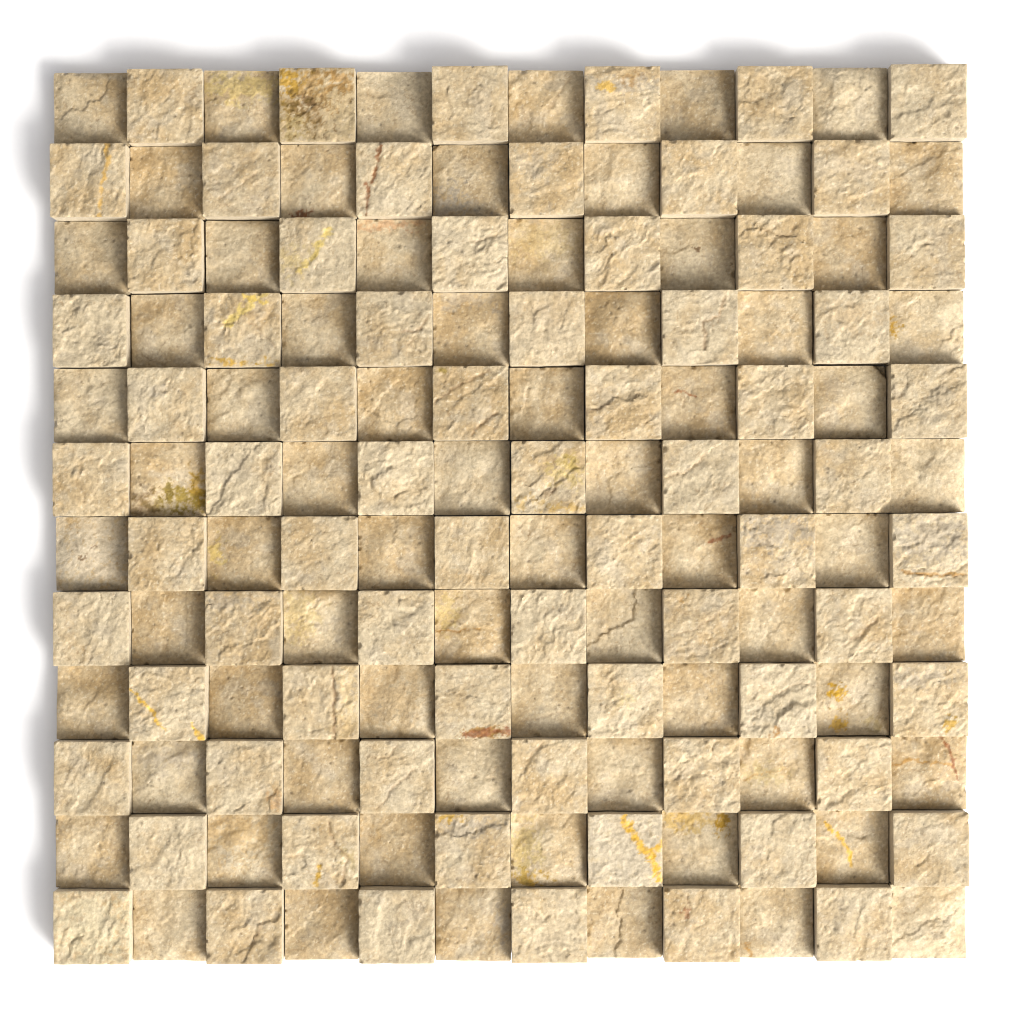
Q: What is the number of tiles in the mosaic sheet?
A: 144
